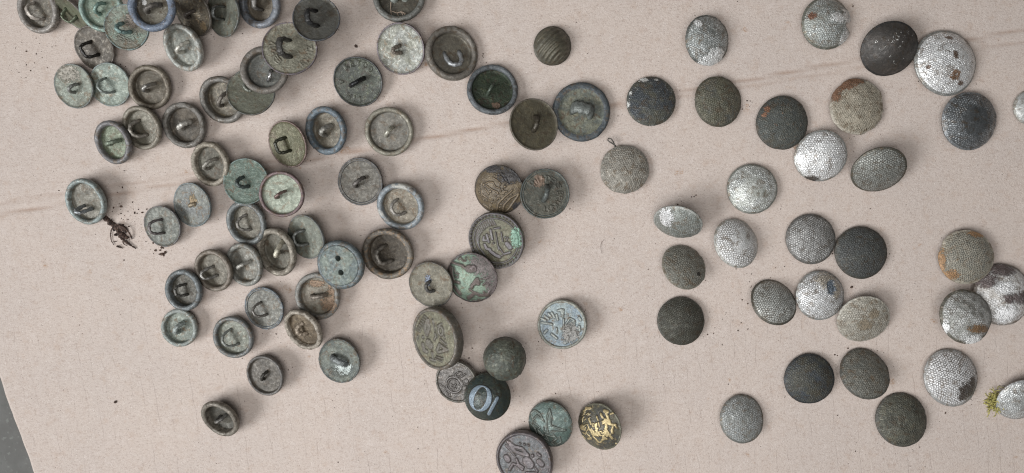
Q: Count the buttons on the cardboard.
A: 101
